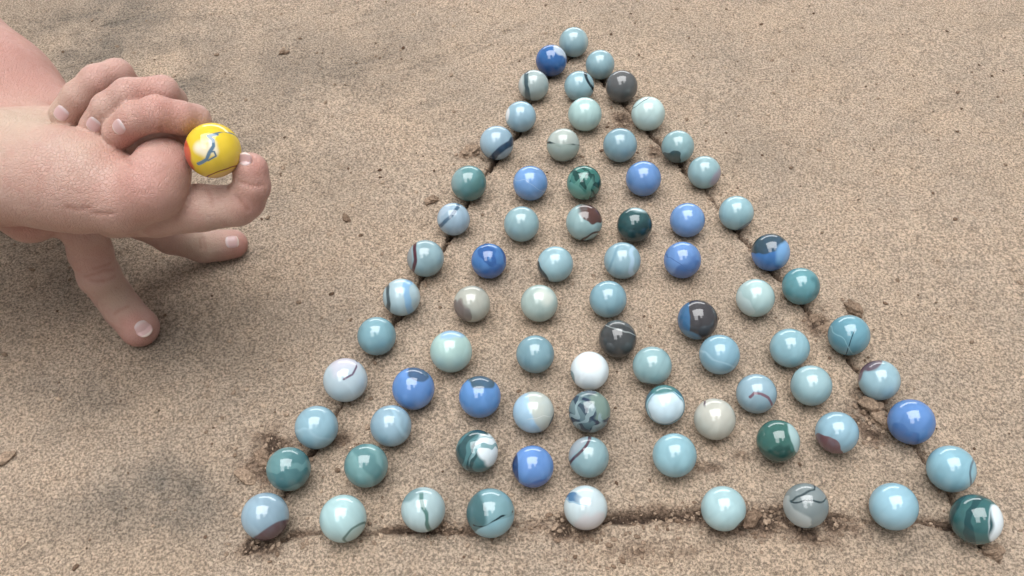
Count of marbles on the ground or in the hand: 78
